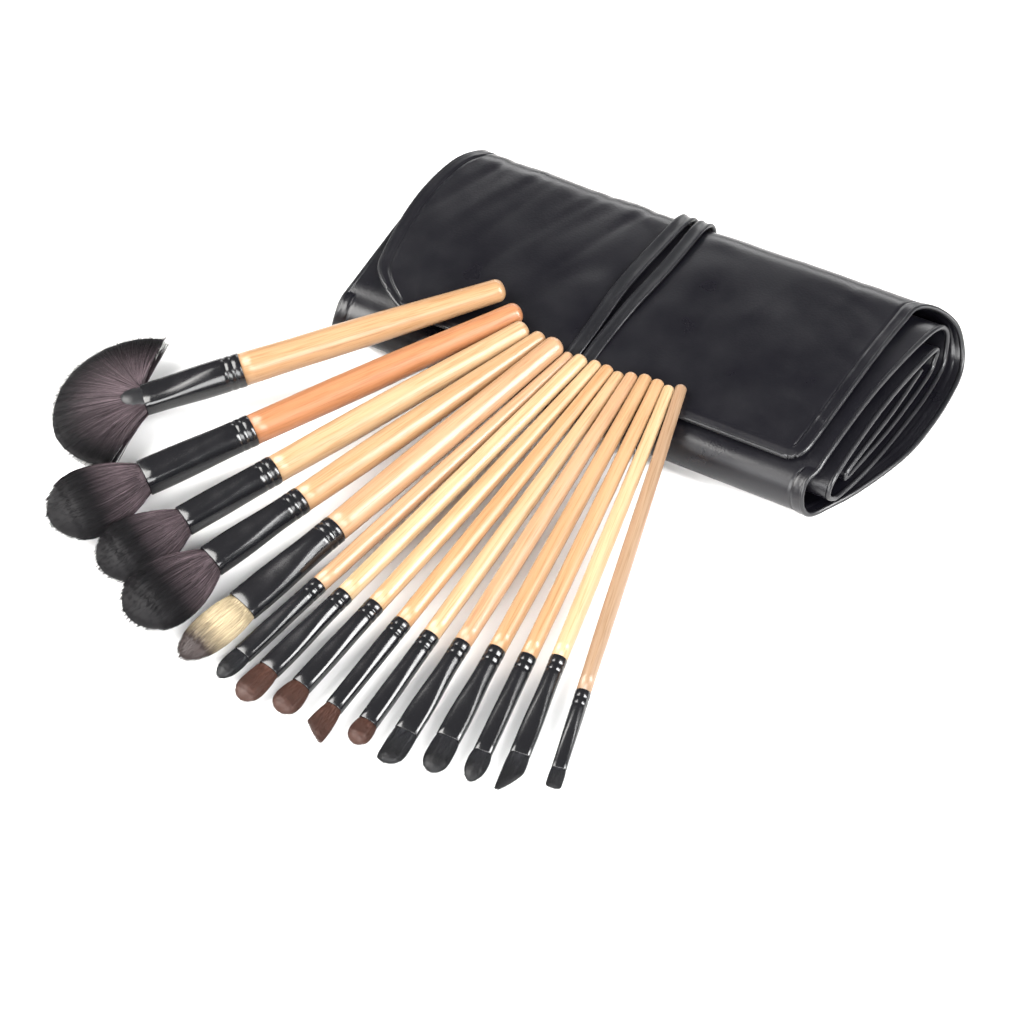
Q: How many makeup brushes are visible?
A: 15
